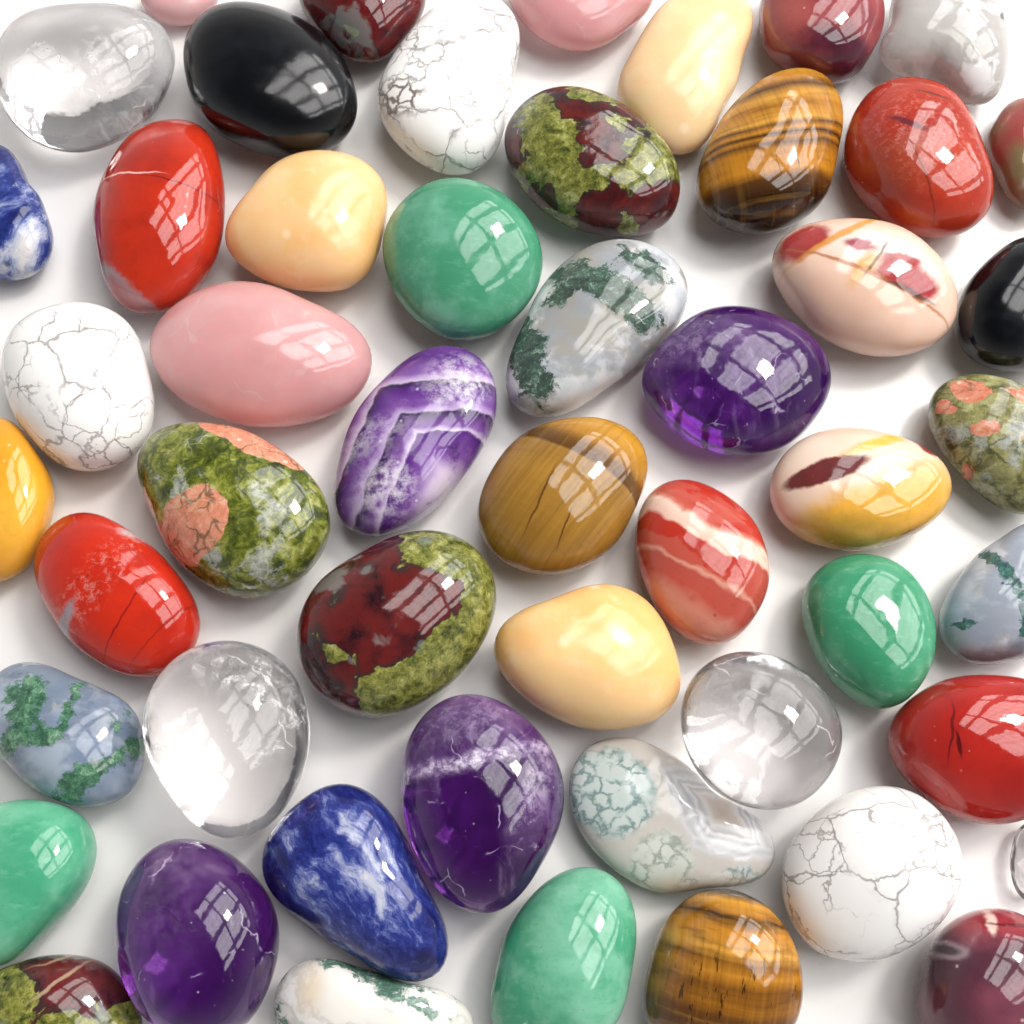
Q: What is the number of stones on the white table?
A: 51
